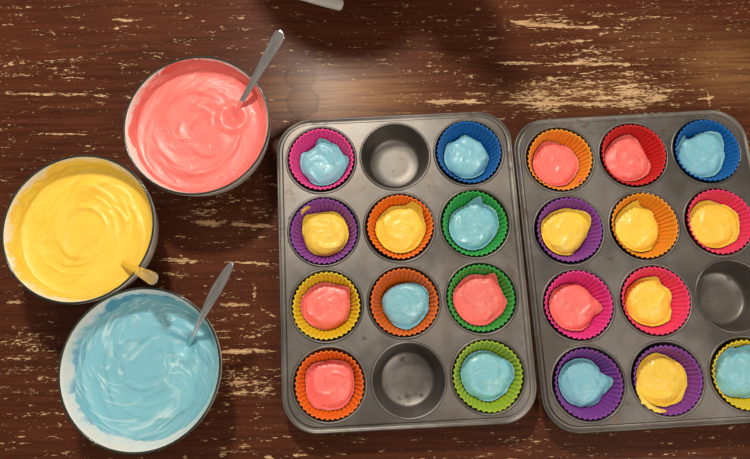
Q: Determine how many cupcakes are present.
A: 21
